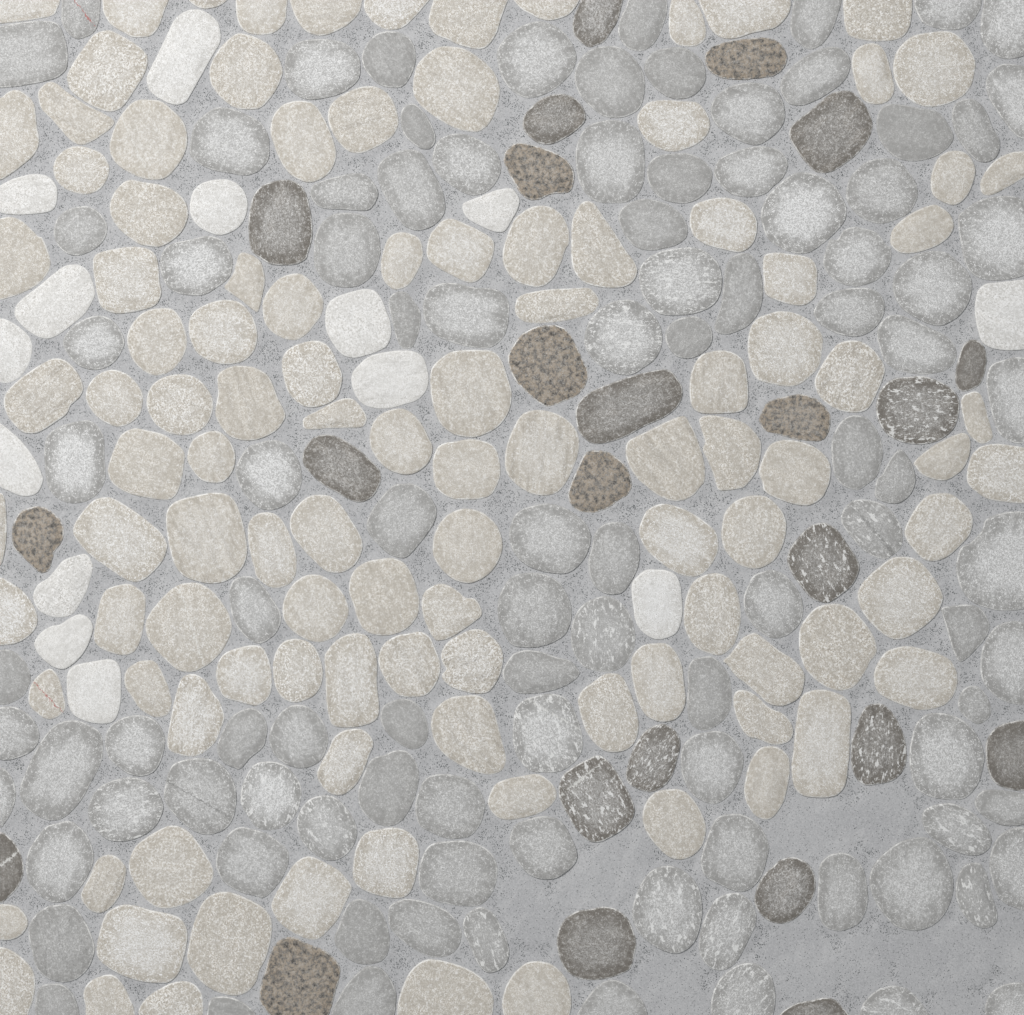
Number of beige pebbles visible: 110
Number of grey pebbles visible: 102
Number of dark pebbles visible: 24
